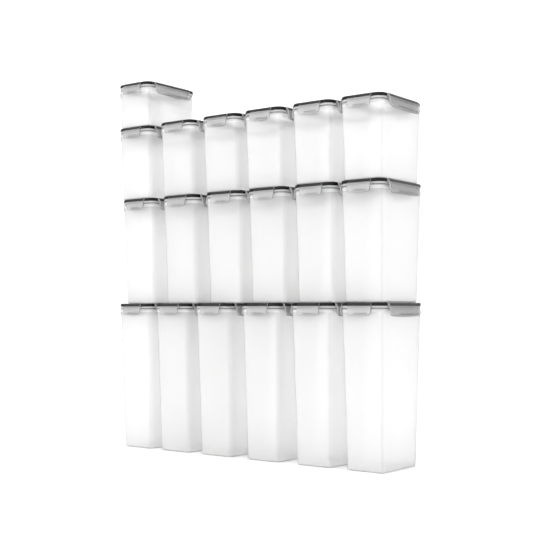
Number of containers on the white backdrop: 19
